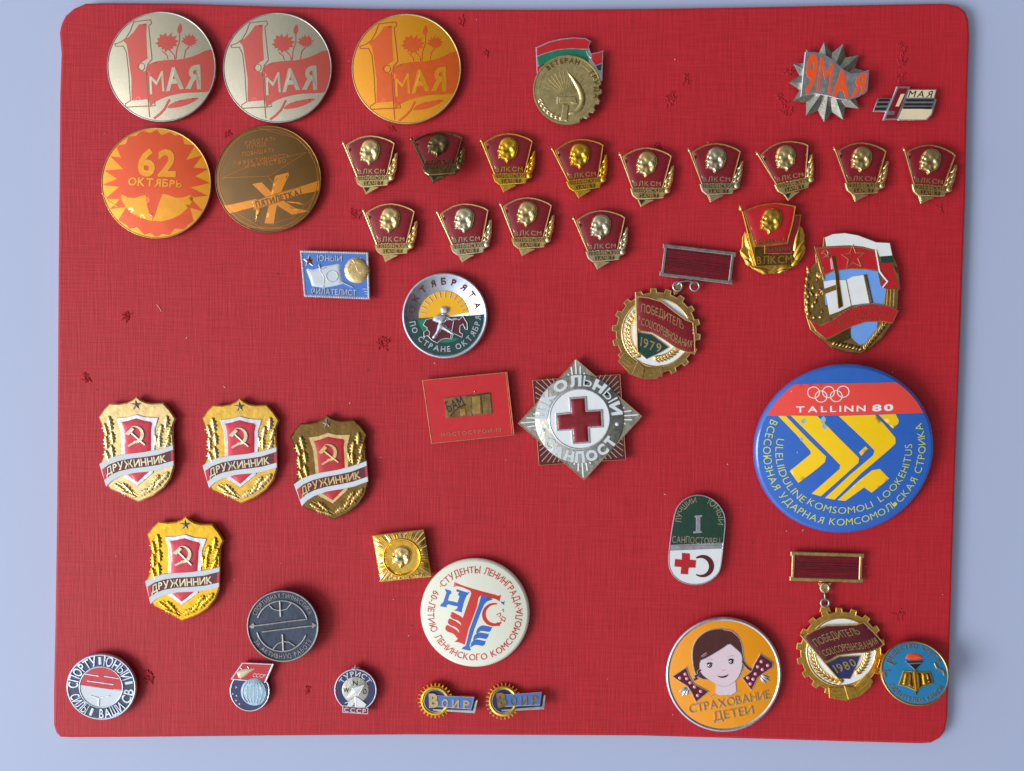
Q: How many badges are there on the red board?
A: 45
